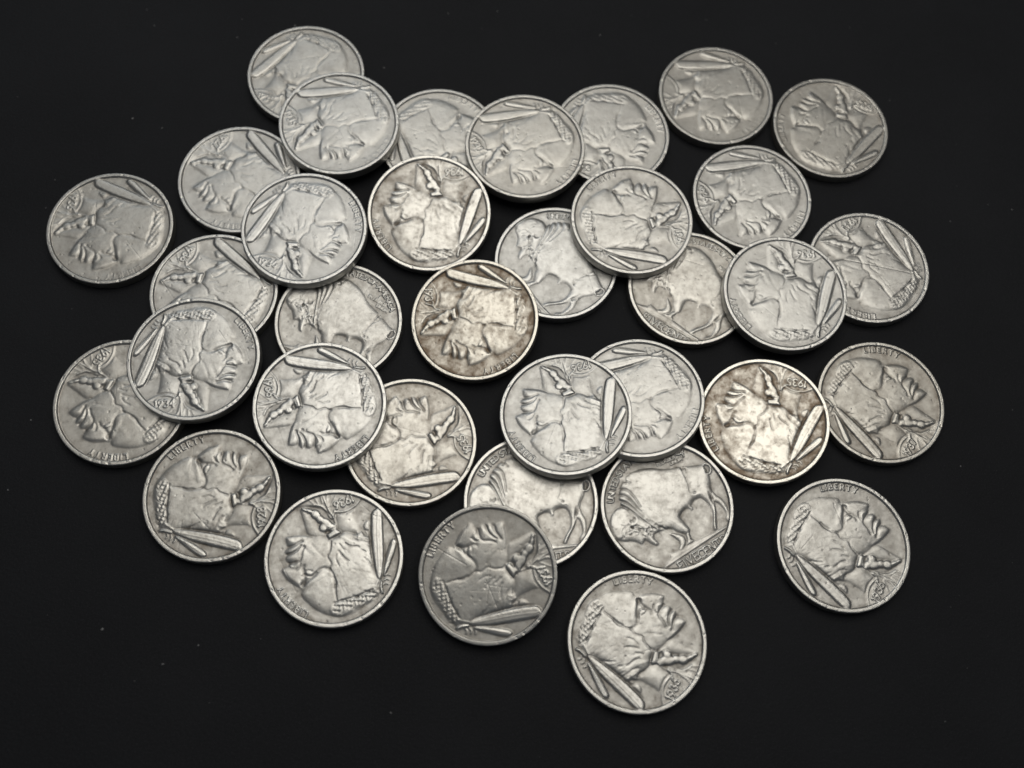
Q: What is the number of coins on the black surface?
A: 35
